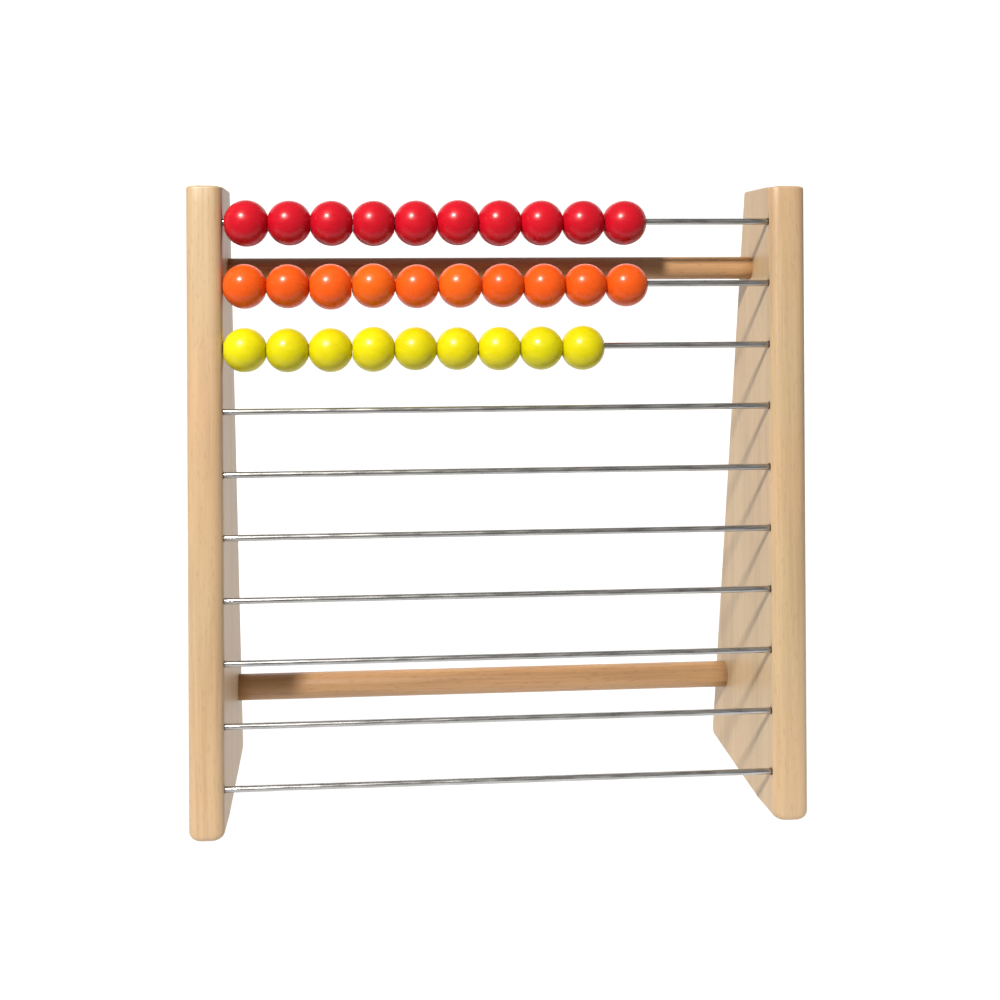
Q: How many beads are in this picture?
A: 29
